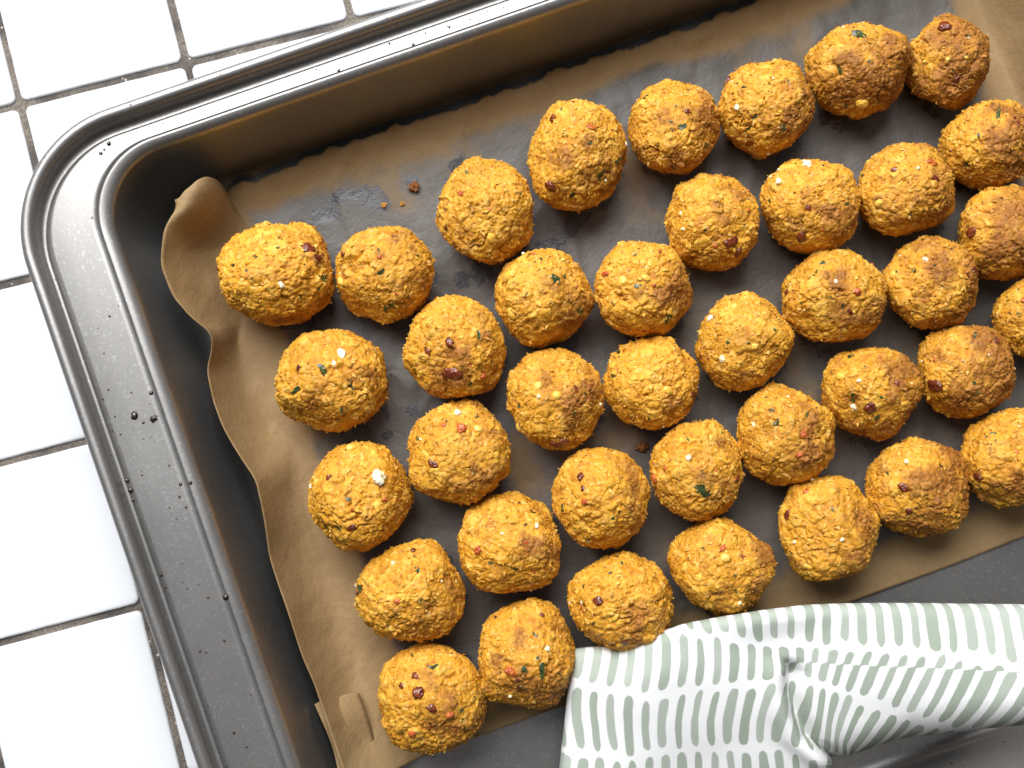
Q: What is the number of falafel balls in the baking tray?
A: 39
